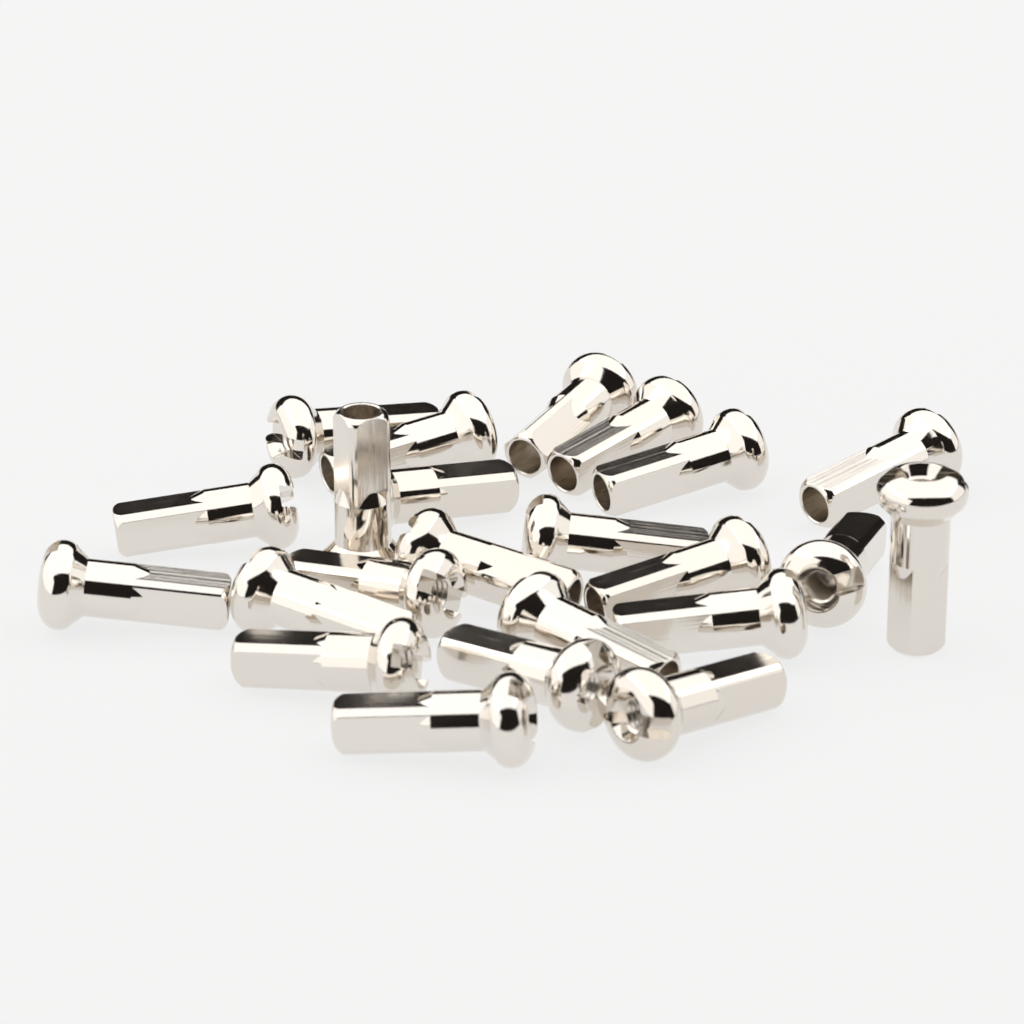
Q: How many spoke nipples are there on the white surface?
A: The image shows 23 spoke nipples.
